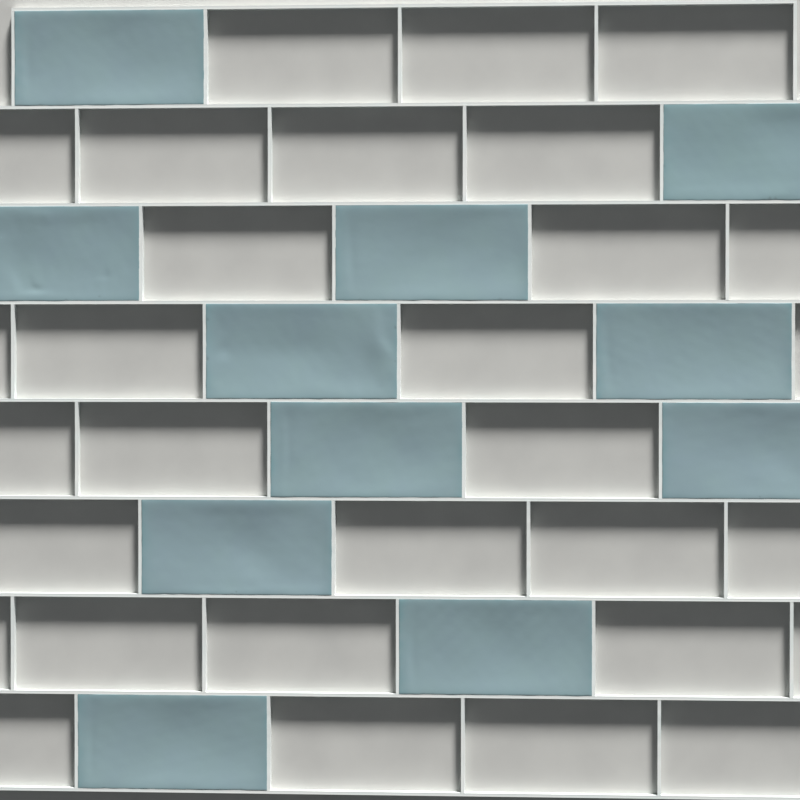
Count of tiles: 11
